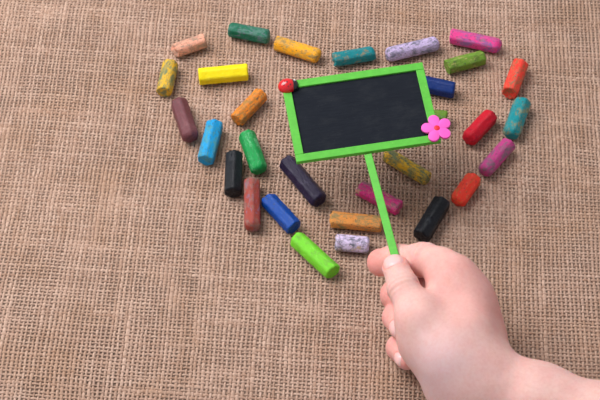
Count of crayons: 30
